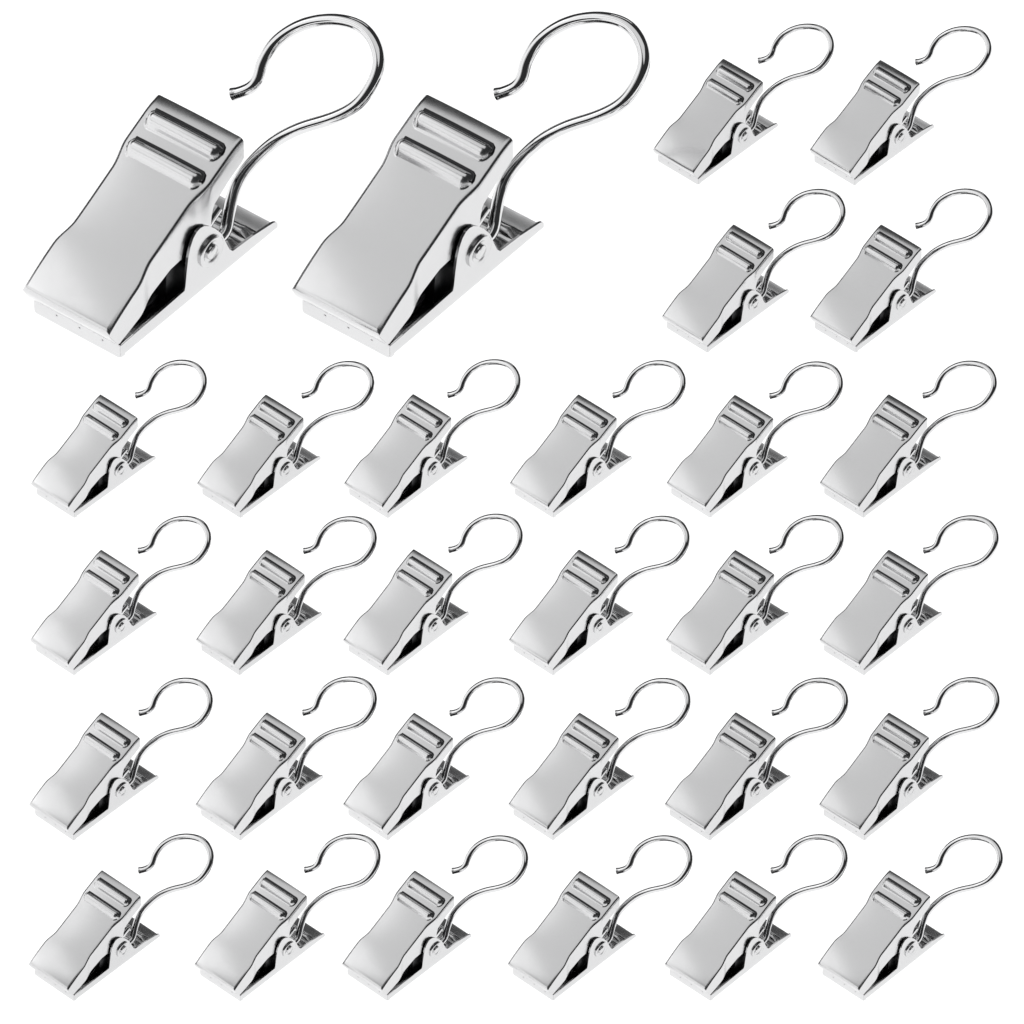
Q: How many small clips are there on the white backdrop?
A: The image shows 28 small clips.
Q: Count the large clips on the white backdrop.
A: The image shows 2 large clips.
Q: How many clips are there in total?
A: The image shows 30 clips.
